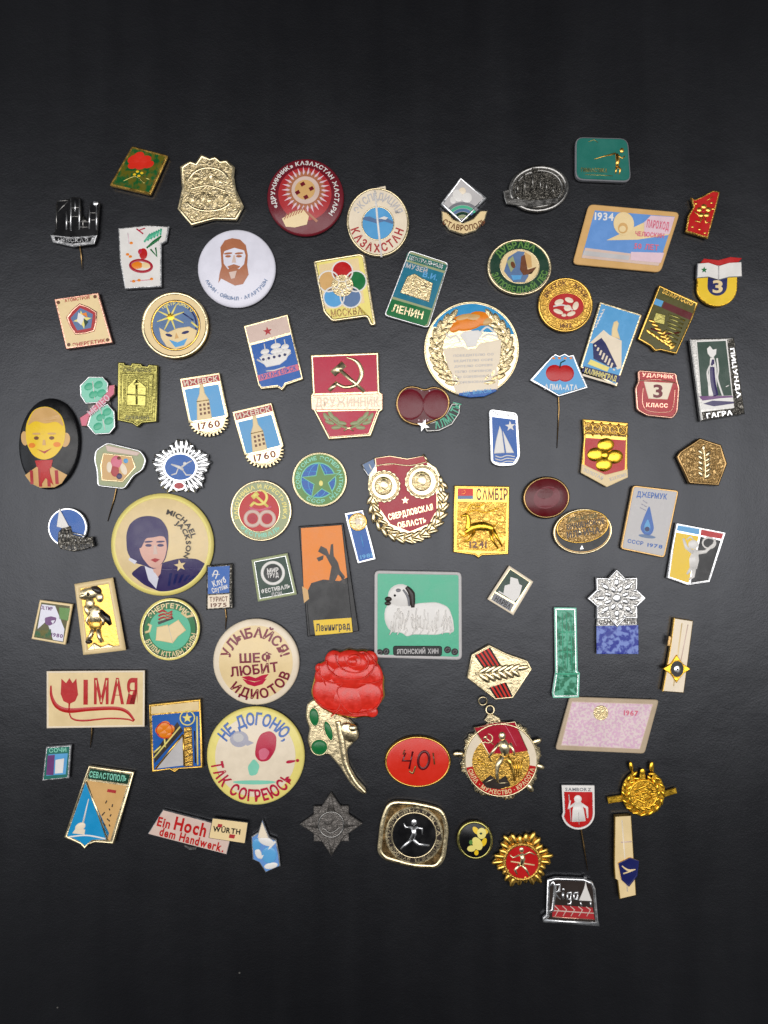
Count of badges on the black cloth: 80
